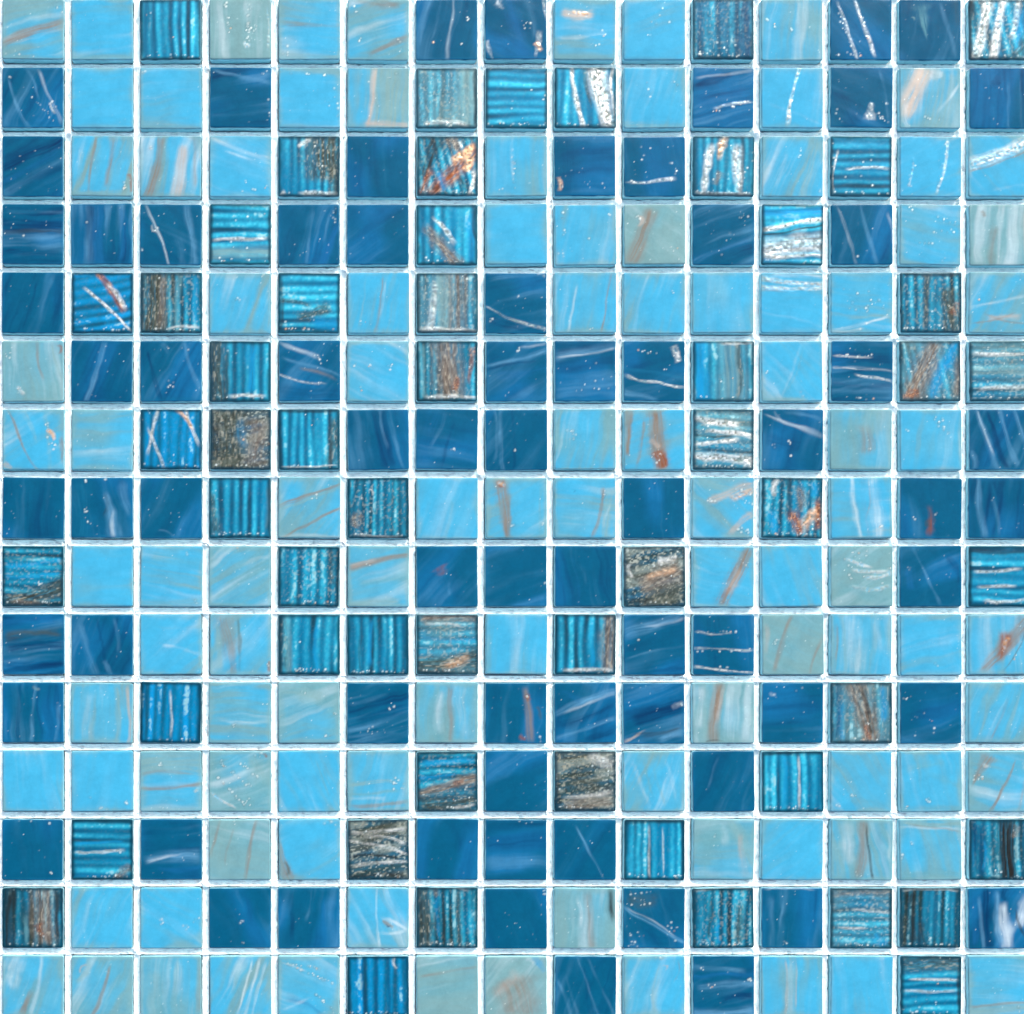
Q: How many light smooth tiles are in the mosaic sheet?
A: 101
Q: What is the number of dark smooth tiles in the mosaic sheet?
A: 70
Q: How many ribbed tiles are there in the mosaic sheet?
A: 54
